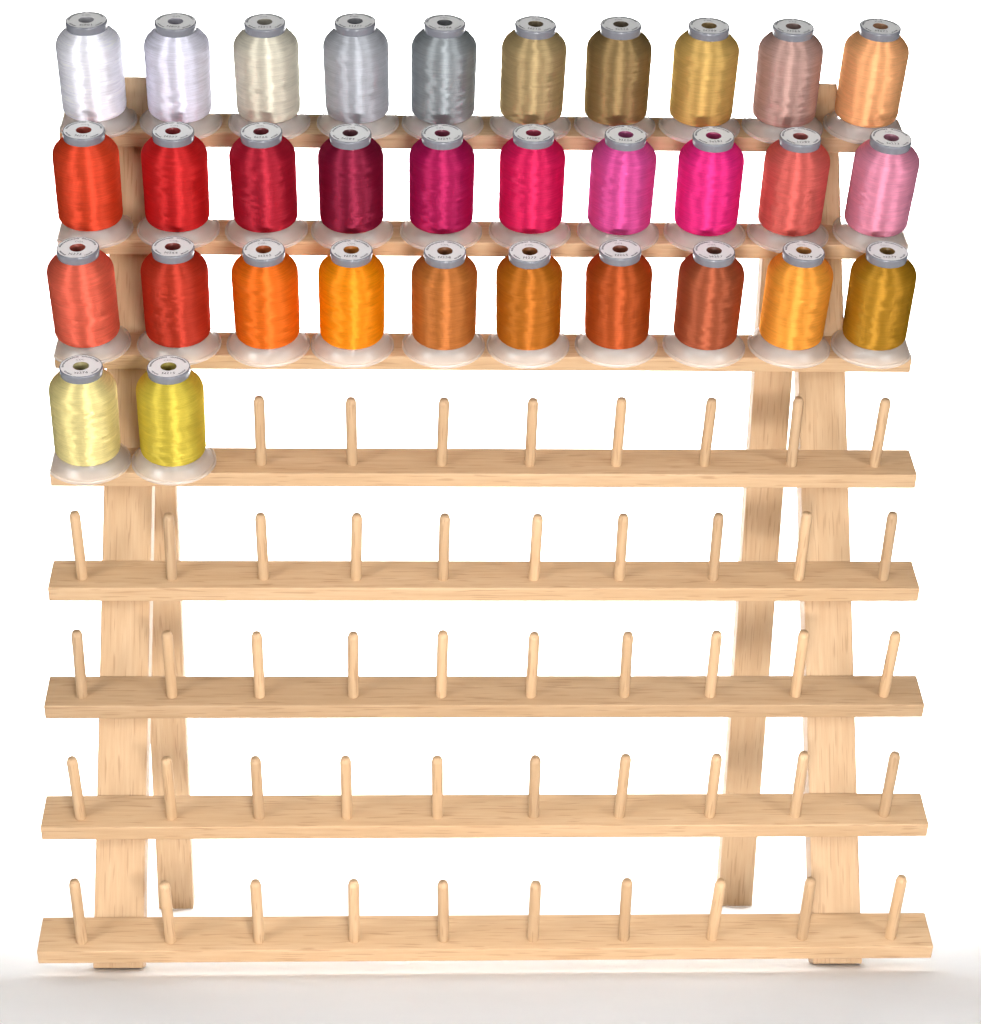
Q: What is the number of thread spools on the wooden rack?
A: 32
